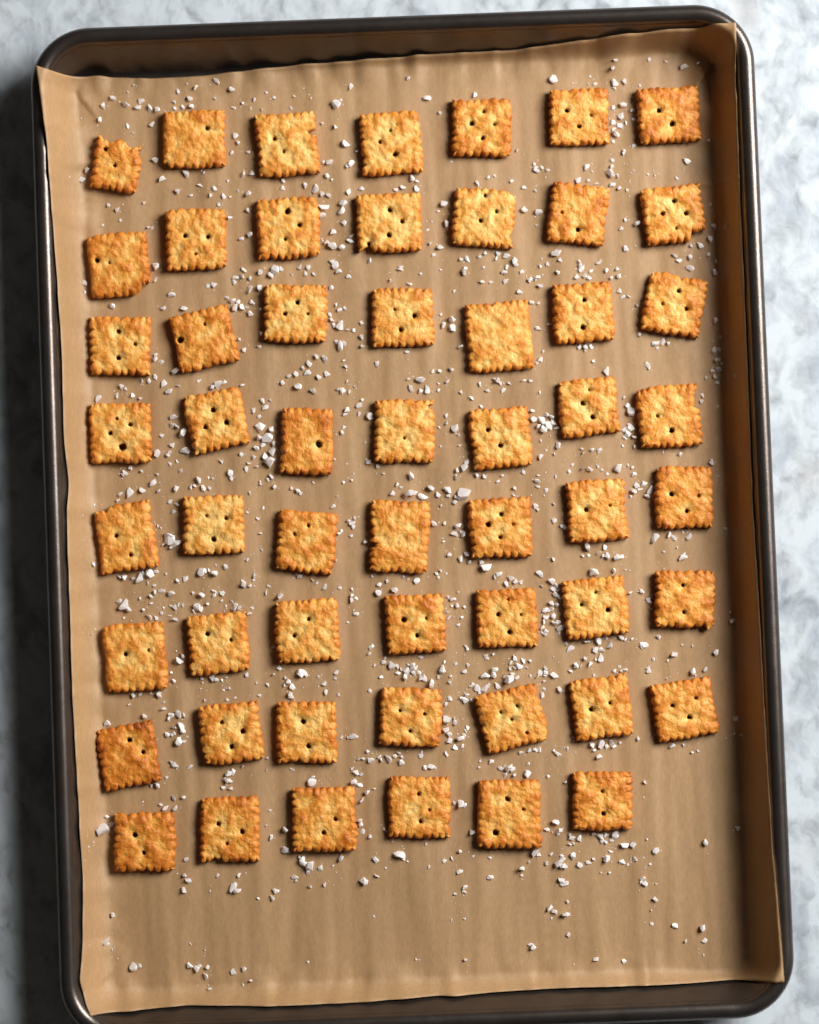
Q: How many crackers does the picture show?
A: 55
